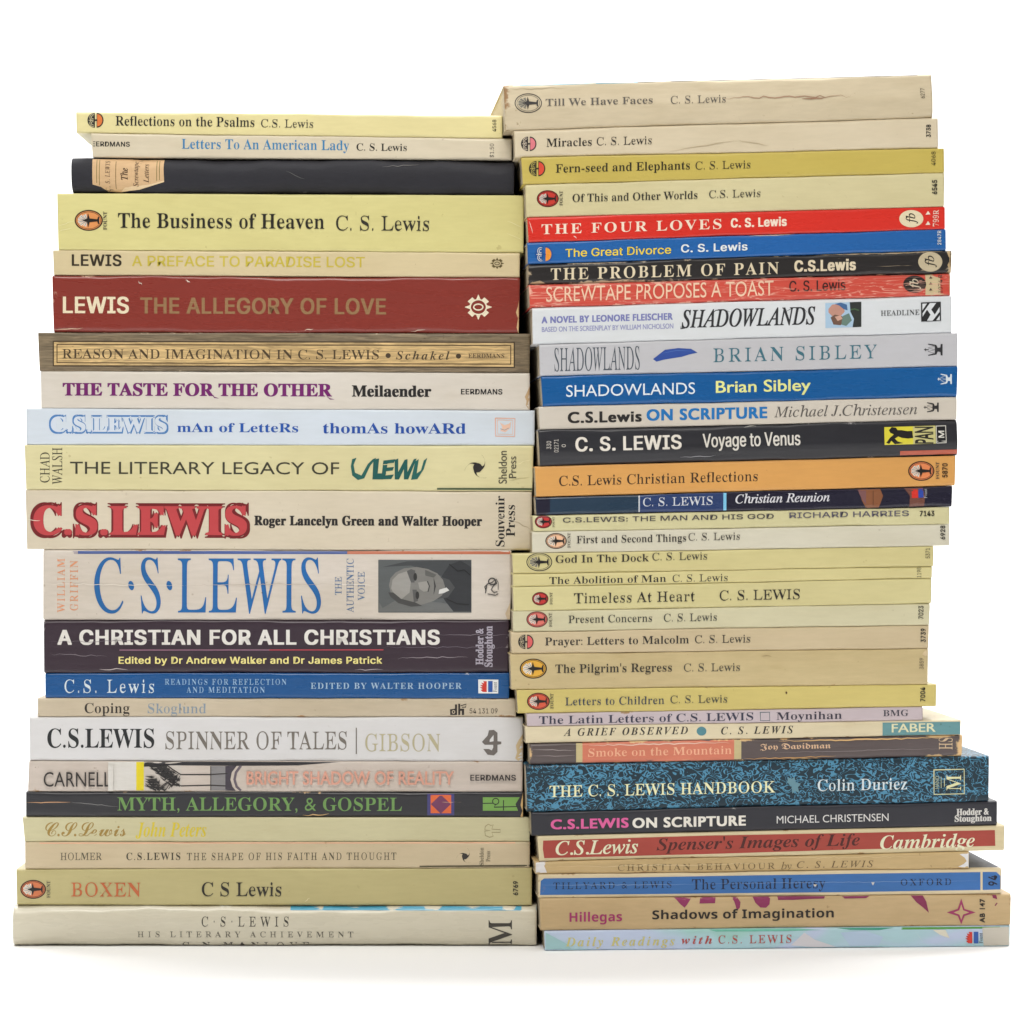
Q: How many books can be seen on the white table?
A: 56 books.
